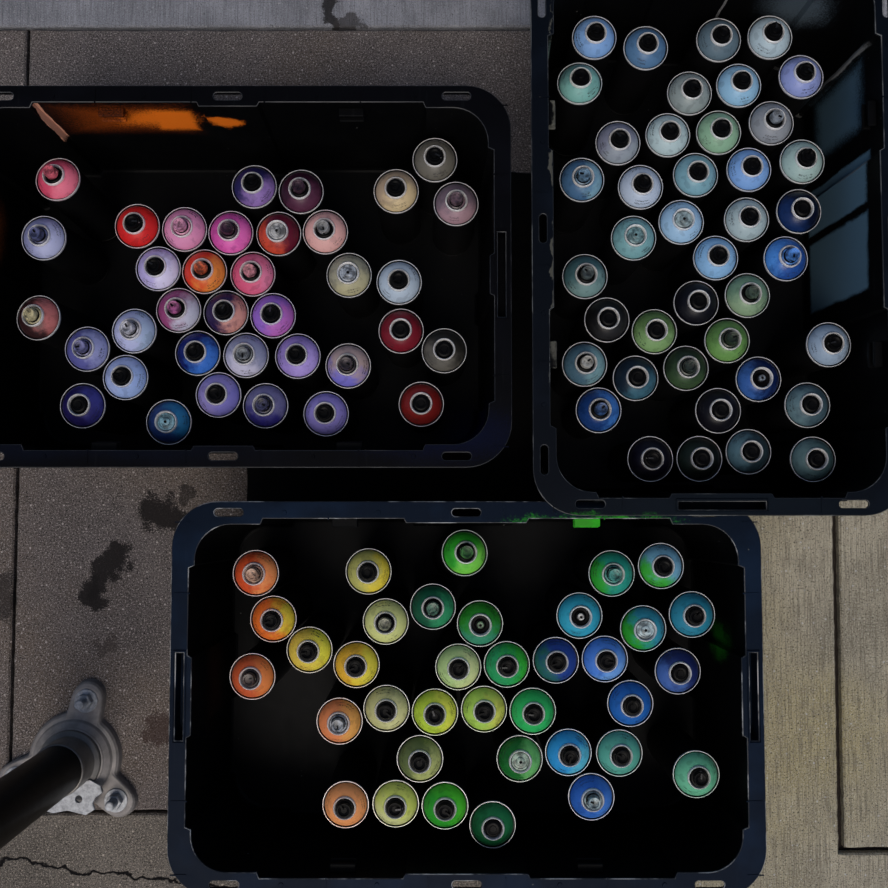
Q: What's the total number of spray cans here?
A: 113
